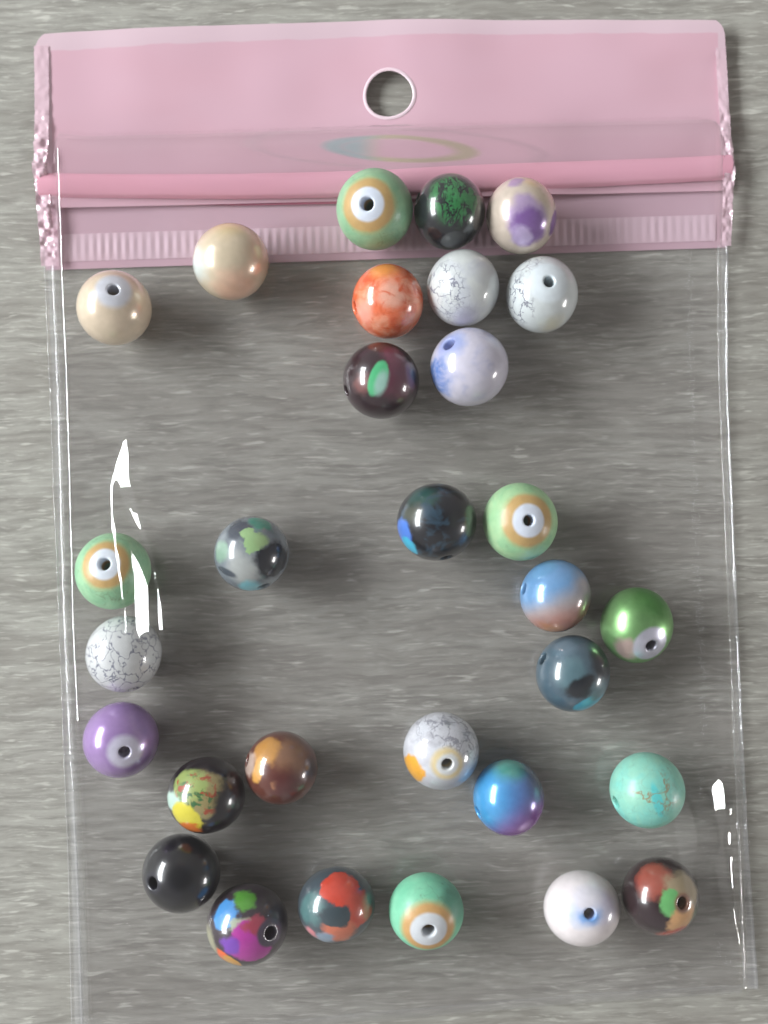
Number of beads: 30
